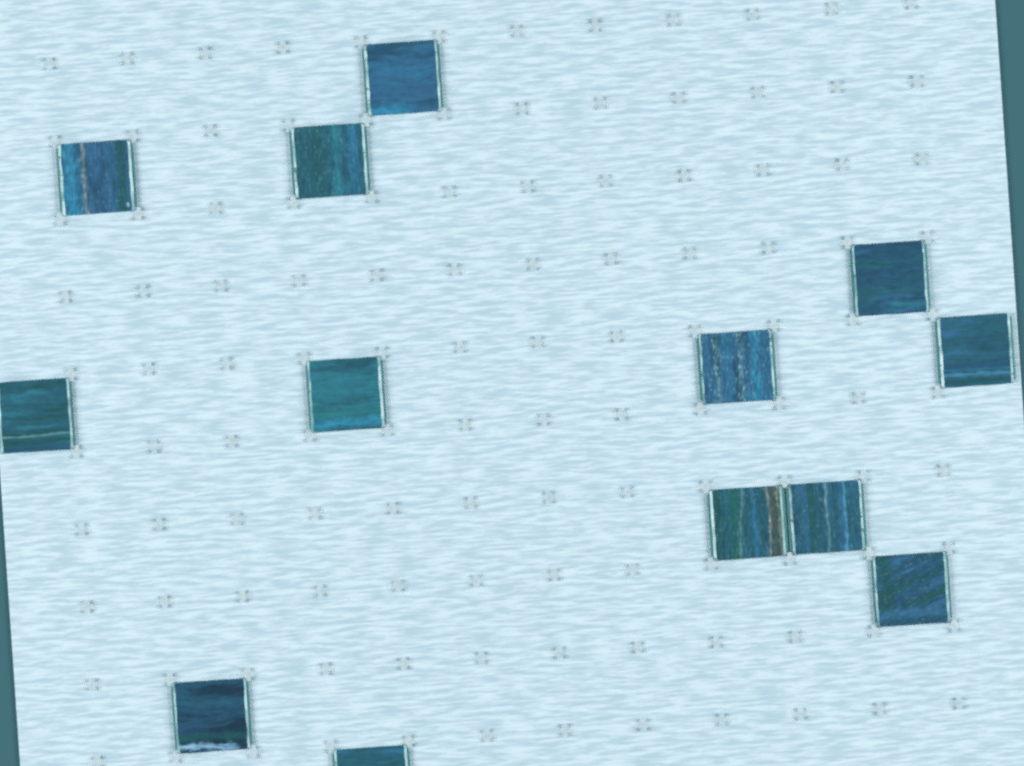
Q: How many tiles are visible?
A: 13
